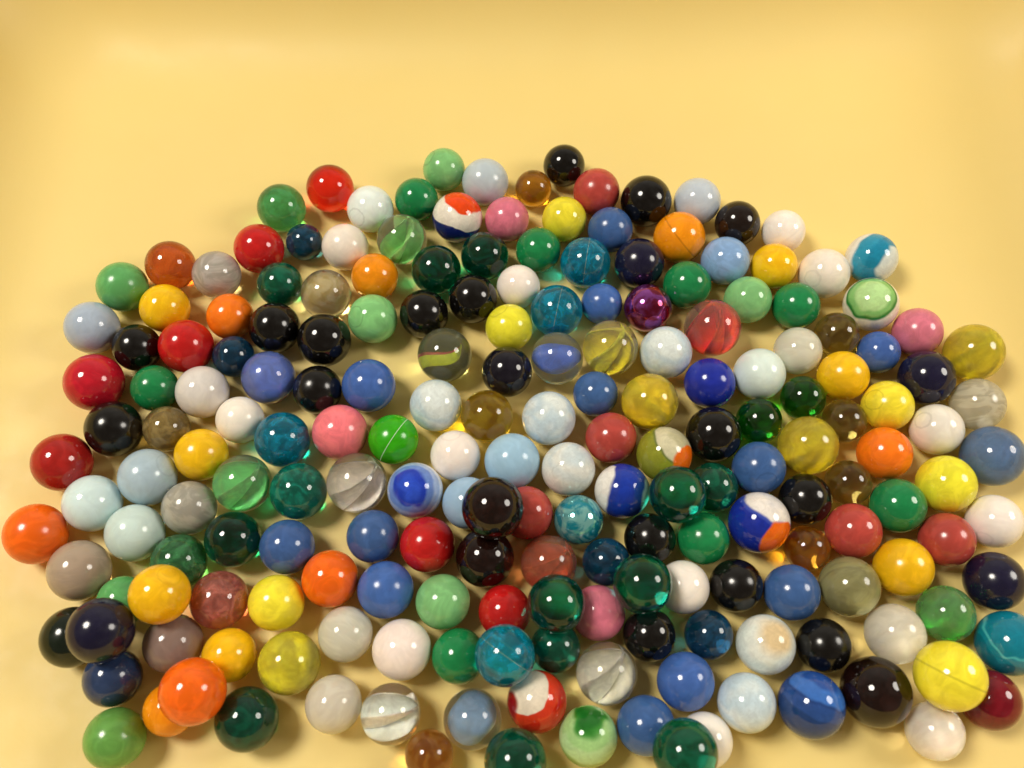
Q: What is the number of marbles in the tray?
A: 200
